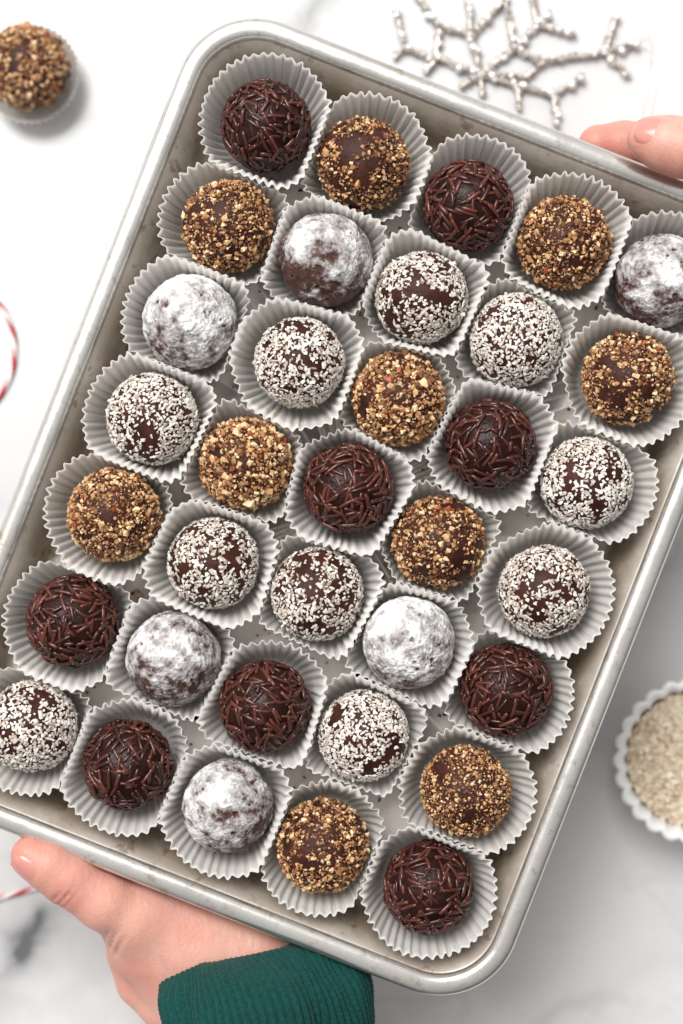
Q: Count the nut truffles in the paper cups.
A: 11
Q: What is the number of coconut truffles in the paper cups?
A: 10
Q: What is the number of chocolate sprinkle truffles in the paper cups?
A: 9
